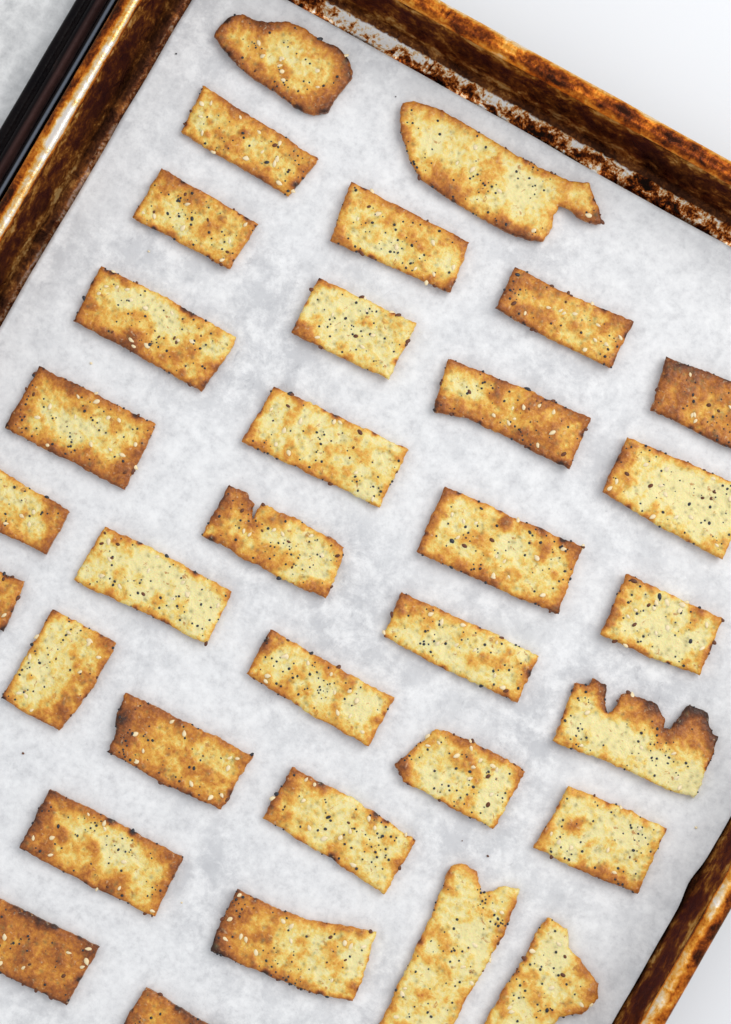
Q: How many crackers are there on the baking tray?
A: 33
